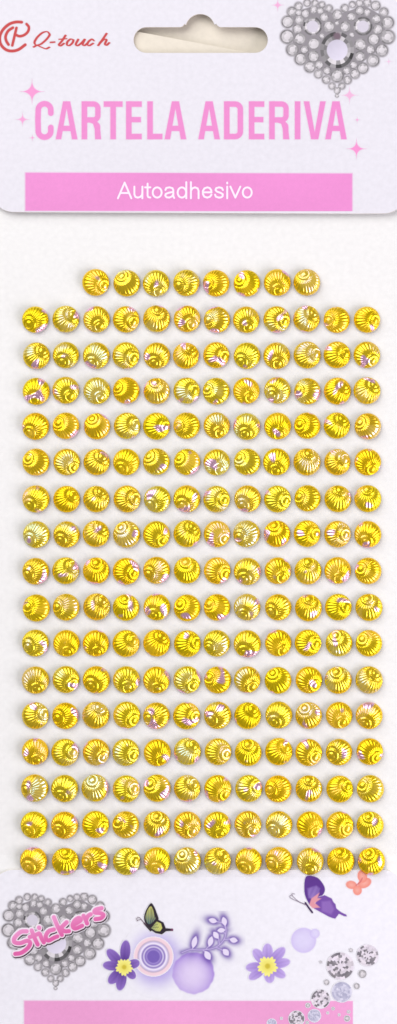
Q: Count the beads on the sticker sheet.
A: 200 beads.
